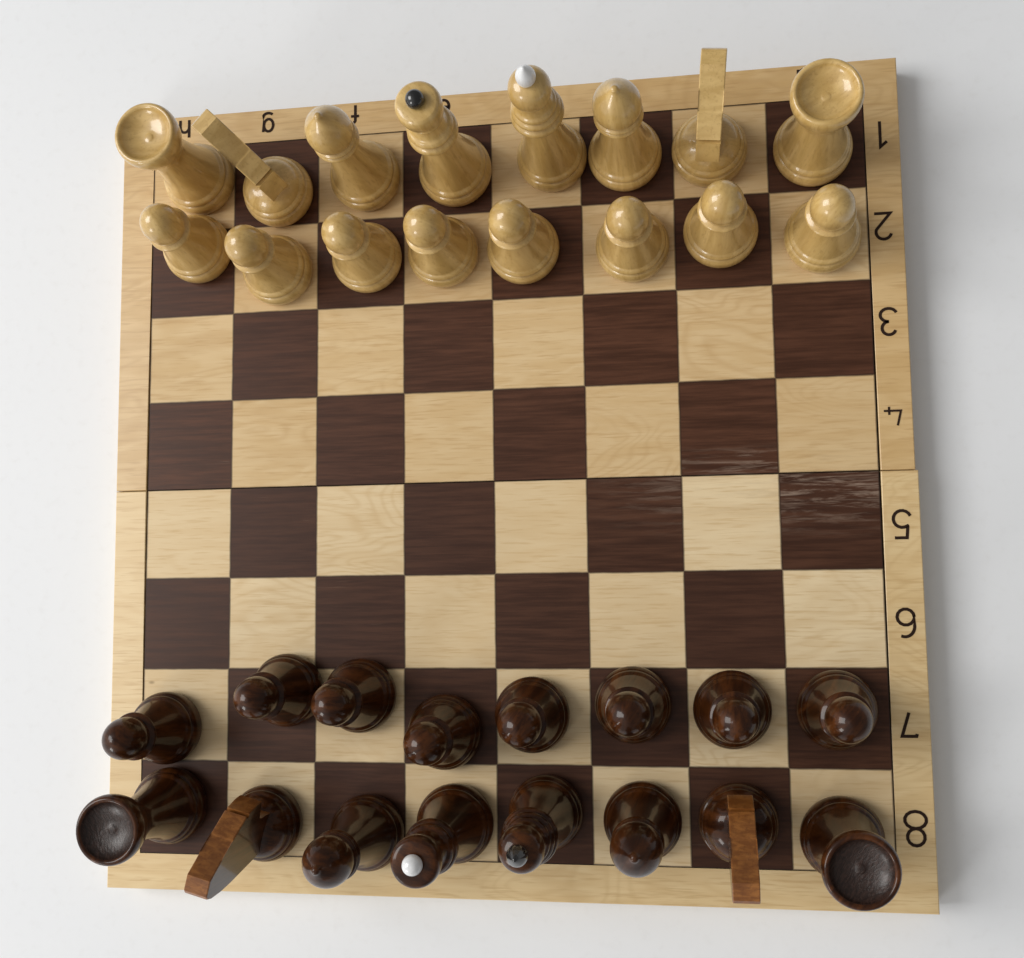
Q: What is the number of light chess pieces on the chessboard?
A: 16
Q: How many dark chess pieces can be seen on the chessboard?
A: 16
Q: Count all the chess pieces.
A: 32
